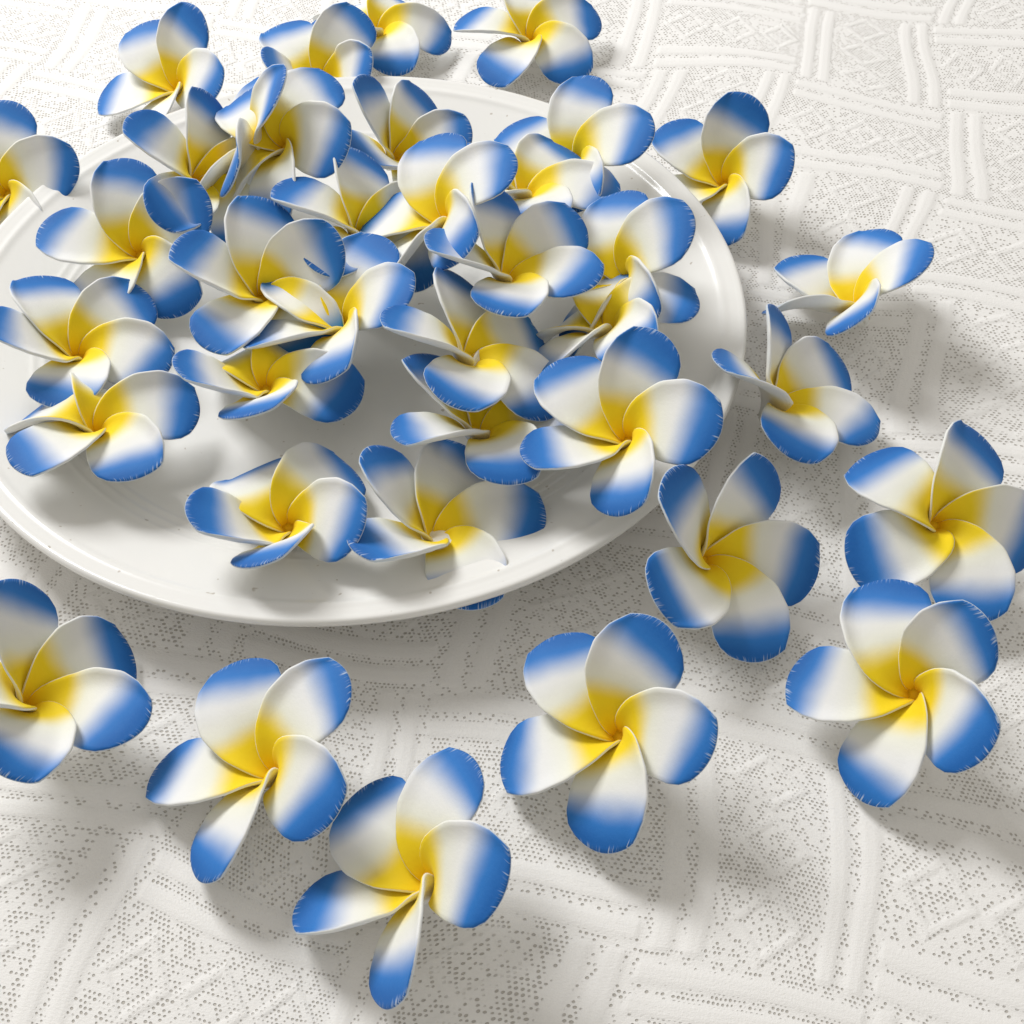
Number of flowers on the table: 37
